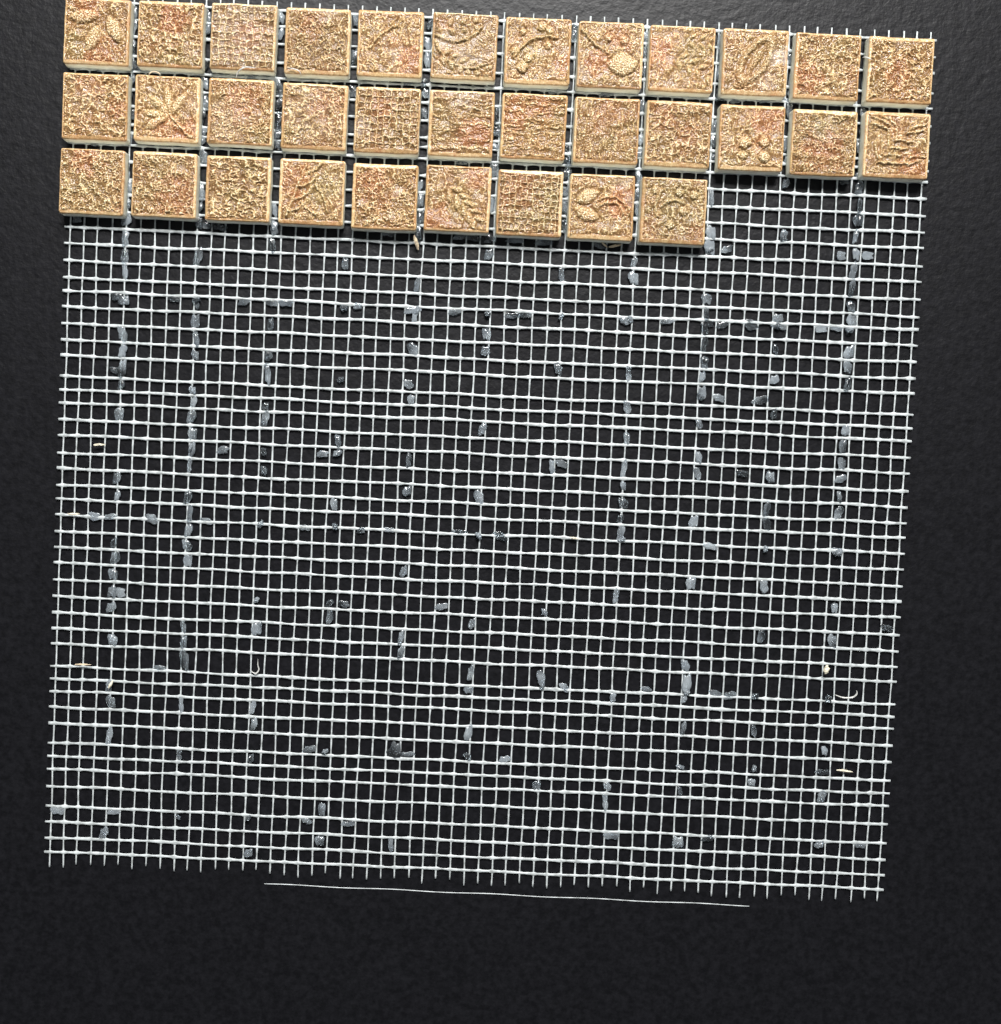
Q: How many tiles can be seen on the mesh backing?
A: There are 33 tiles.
